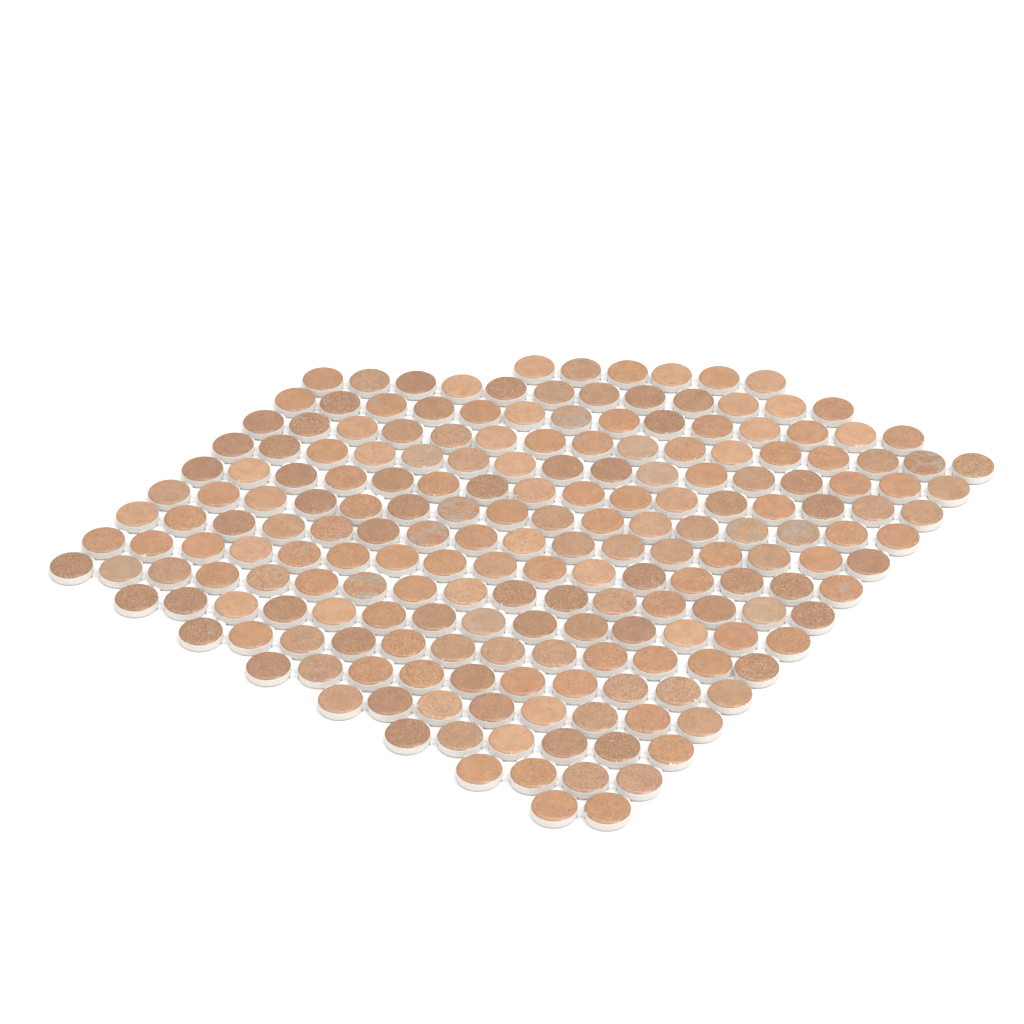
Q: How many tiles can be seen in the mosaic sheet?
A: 200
